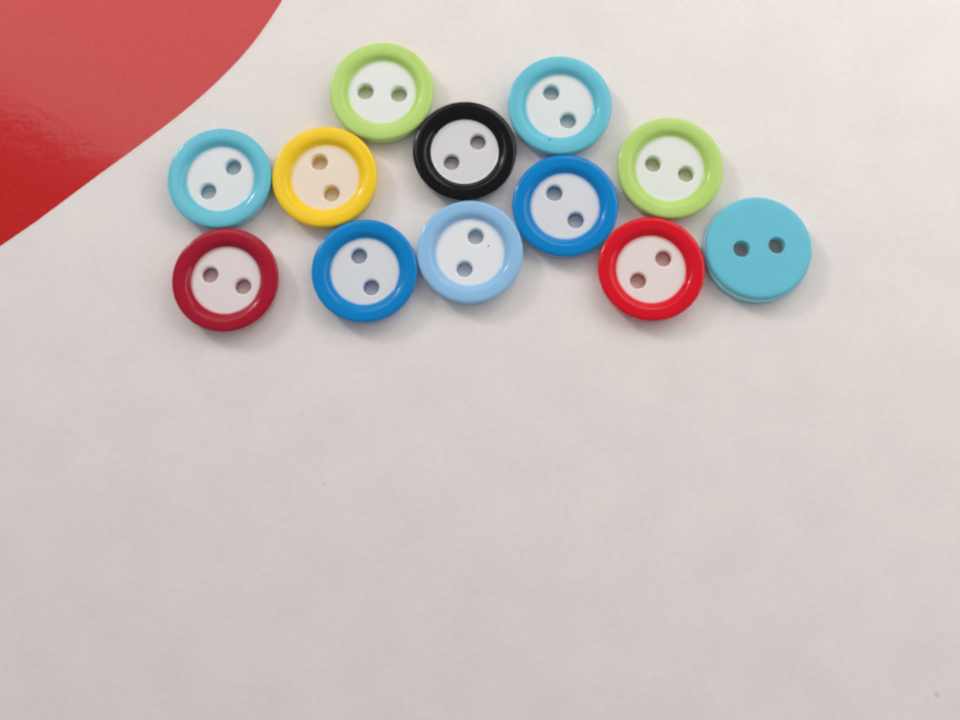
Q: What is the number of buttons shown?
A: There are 12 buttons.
